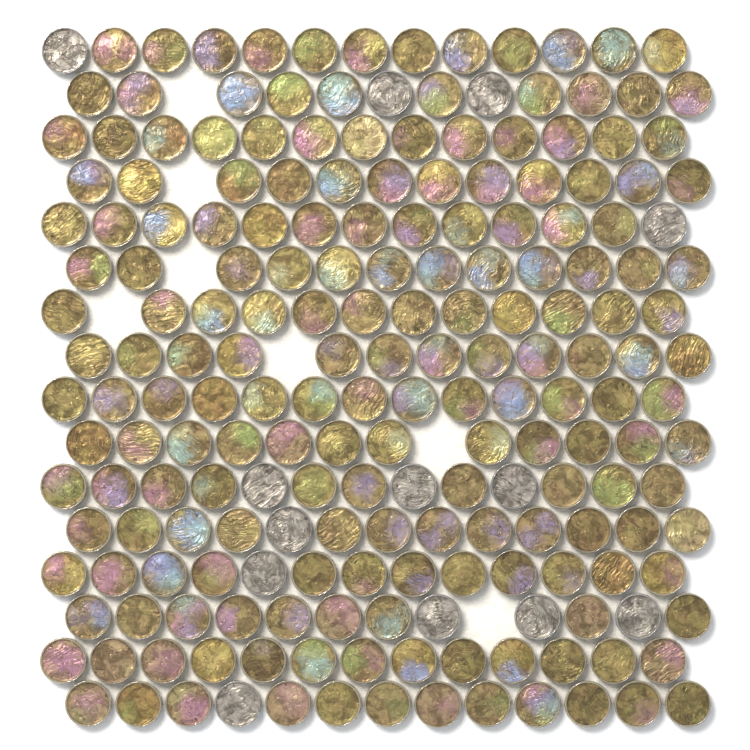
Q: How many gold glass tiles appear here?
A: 188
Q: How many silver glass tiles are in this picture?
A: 13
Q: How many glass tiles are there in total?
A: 201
